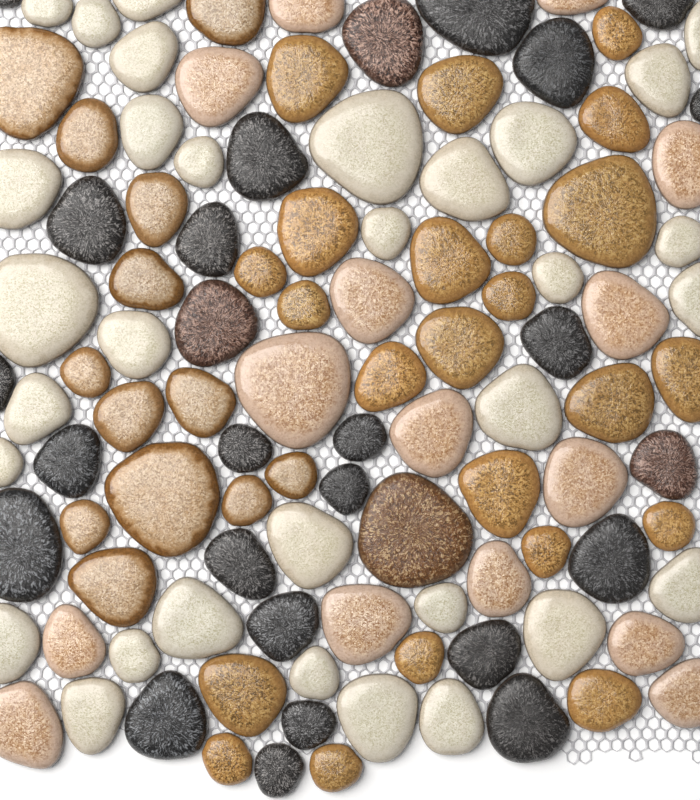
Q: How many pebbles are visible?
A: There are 110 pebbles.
